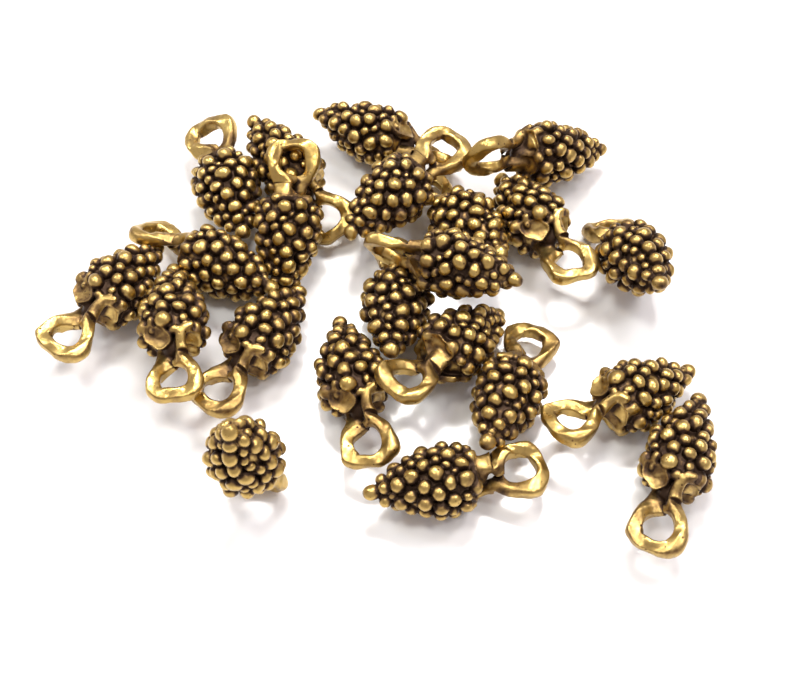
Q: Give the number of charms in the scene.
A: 22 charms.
